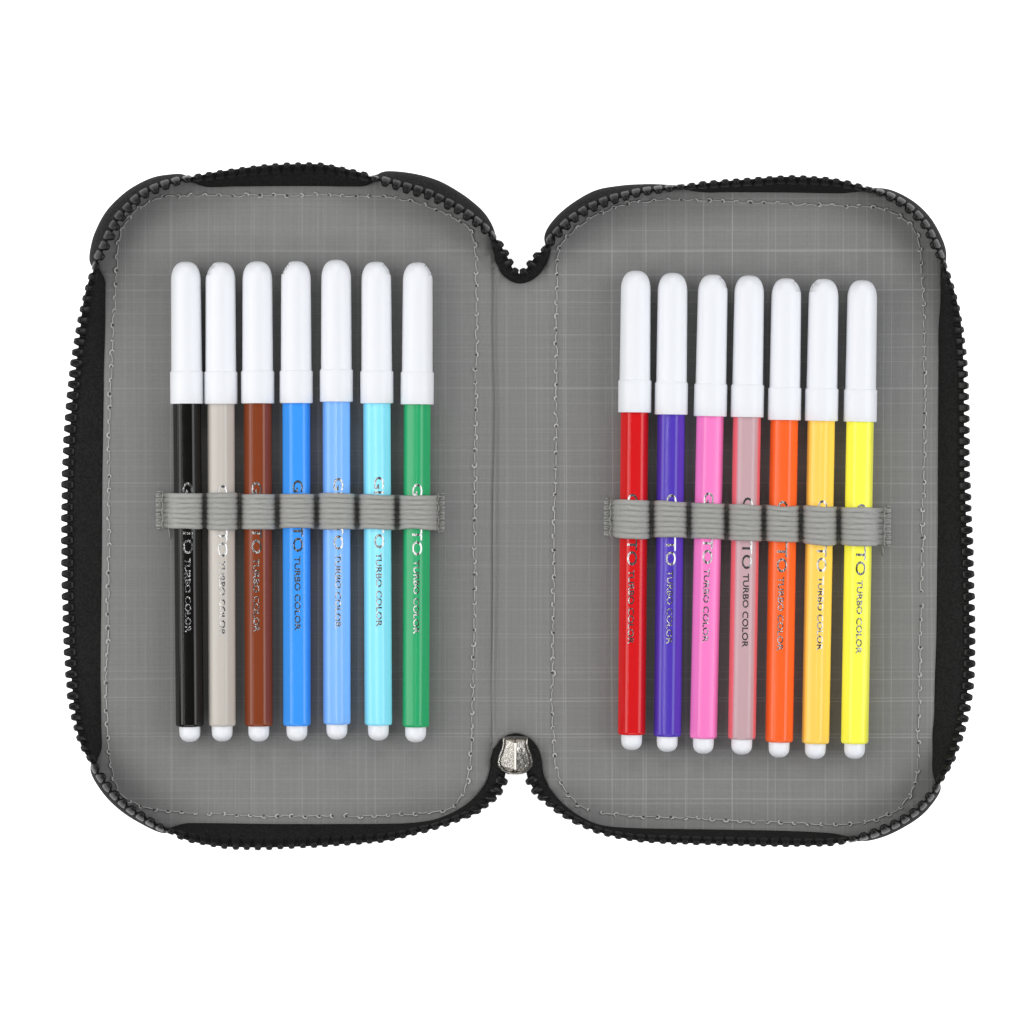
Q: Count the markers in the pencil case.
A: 14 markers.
